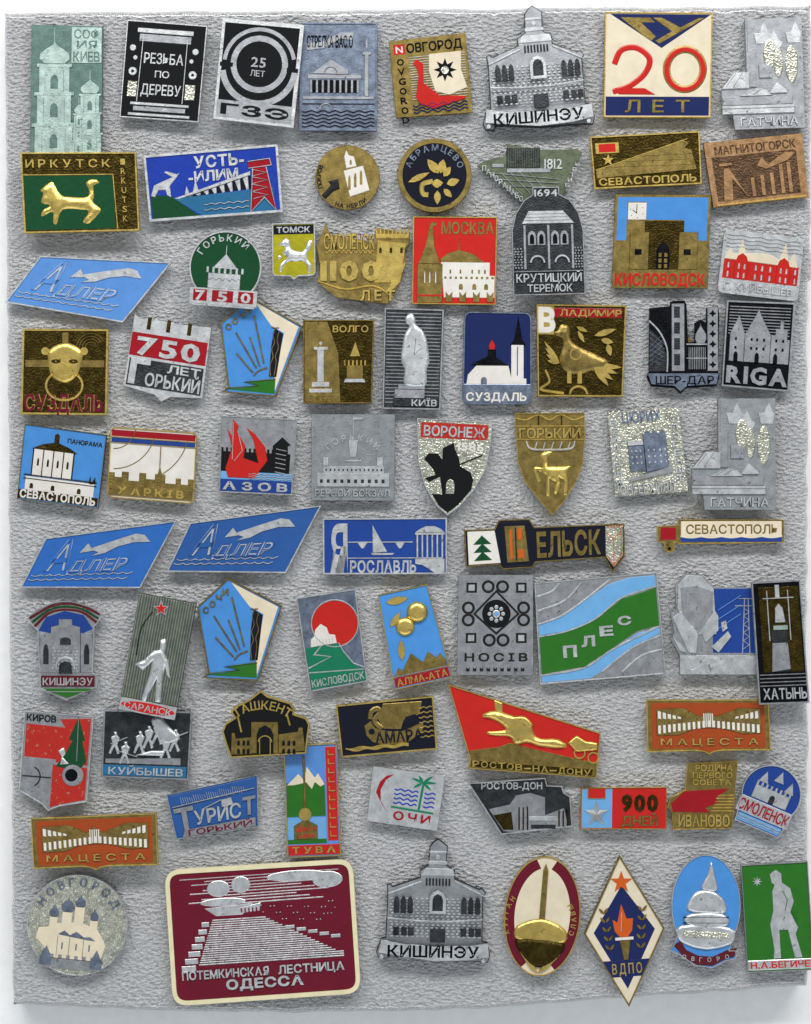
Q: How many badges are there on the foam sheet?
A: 75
